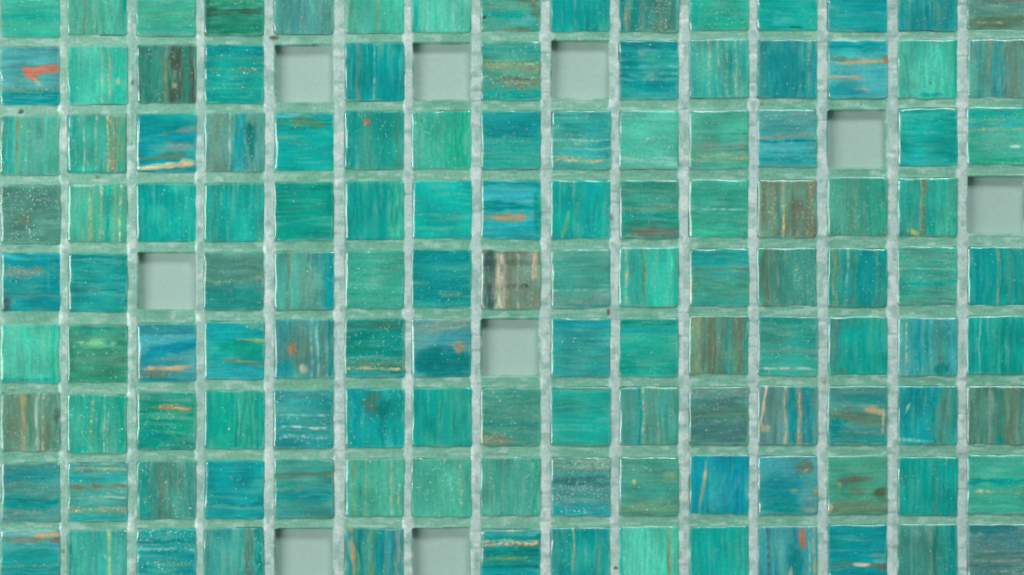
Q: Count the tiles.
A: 126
